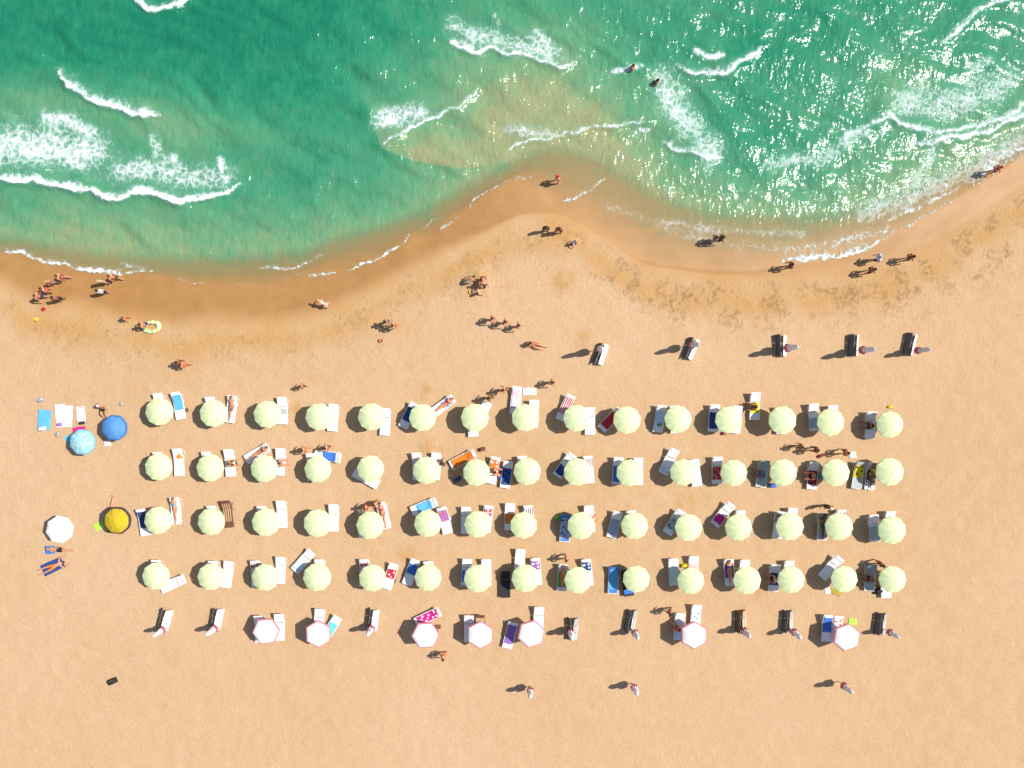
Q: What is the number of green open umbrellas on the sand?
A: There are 60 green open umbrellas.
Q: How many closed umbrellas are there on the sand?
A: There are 16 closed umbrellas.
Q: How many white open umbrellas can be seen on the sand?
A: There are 8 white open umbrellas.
